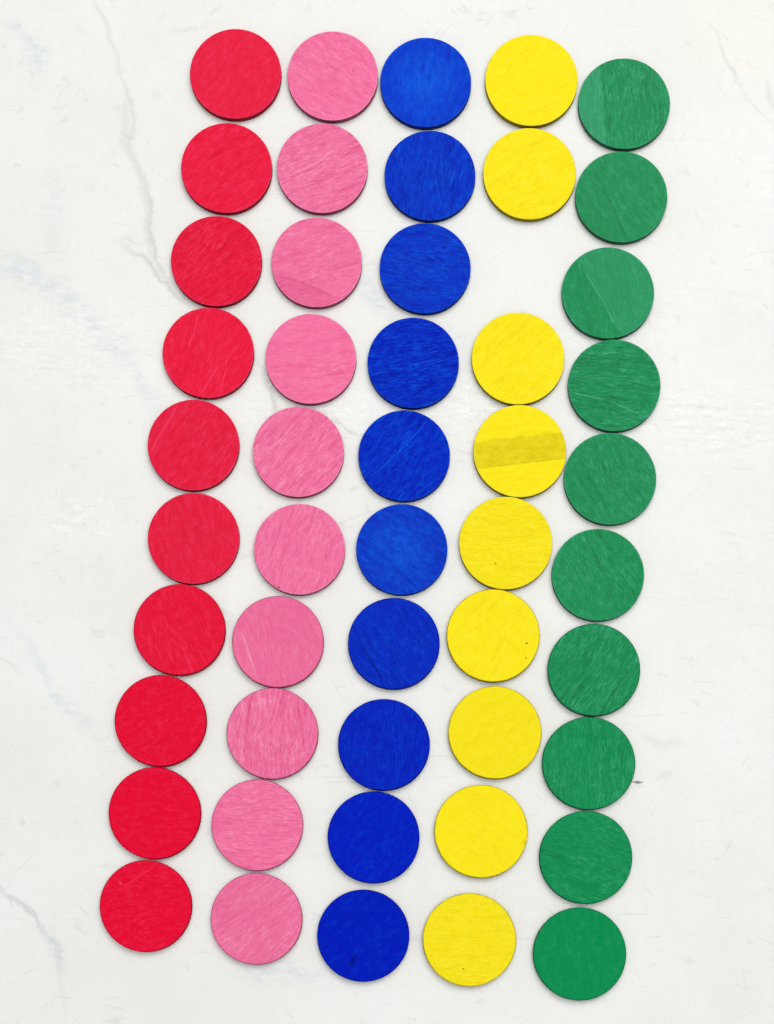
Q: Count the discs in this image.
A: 49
